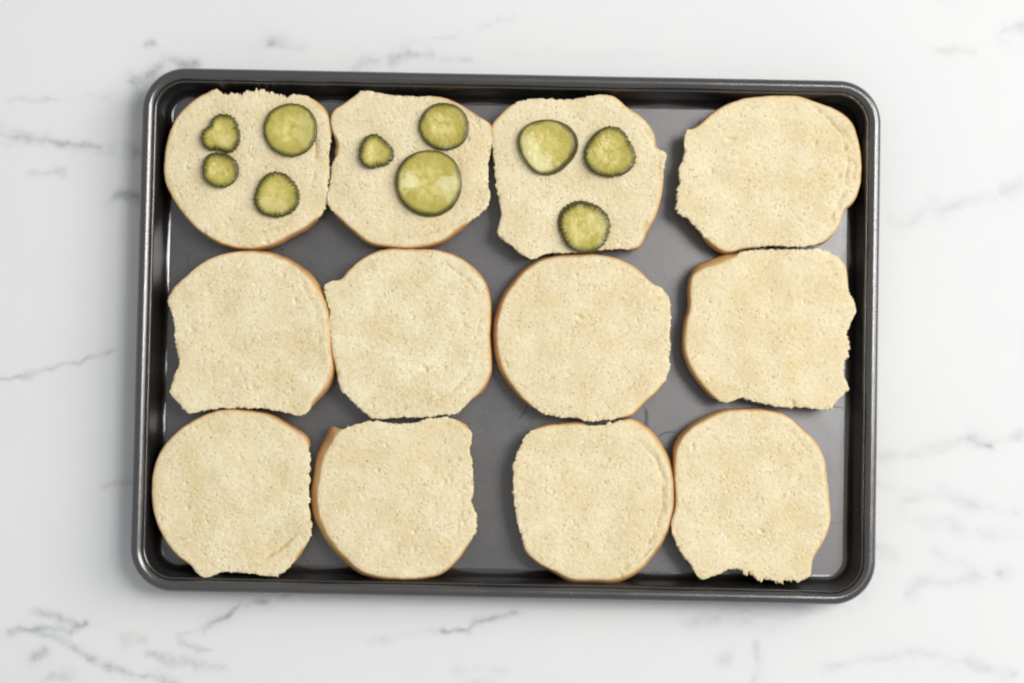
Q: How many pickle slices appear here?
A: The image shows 10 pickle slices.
